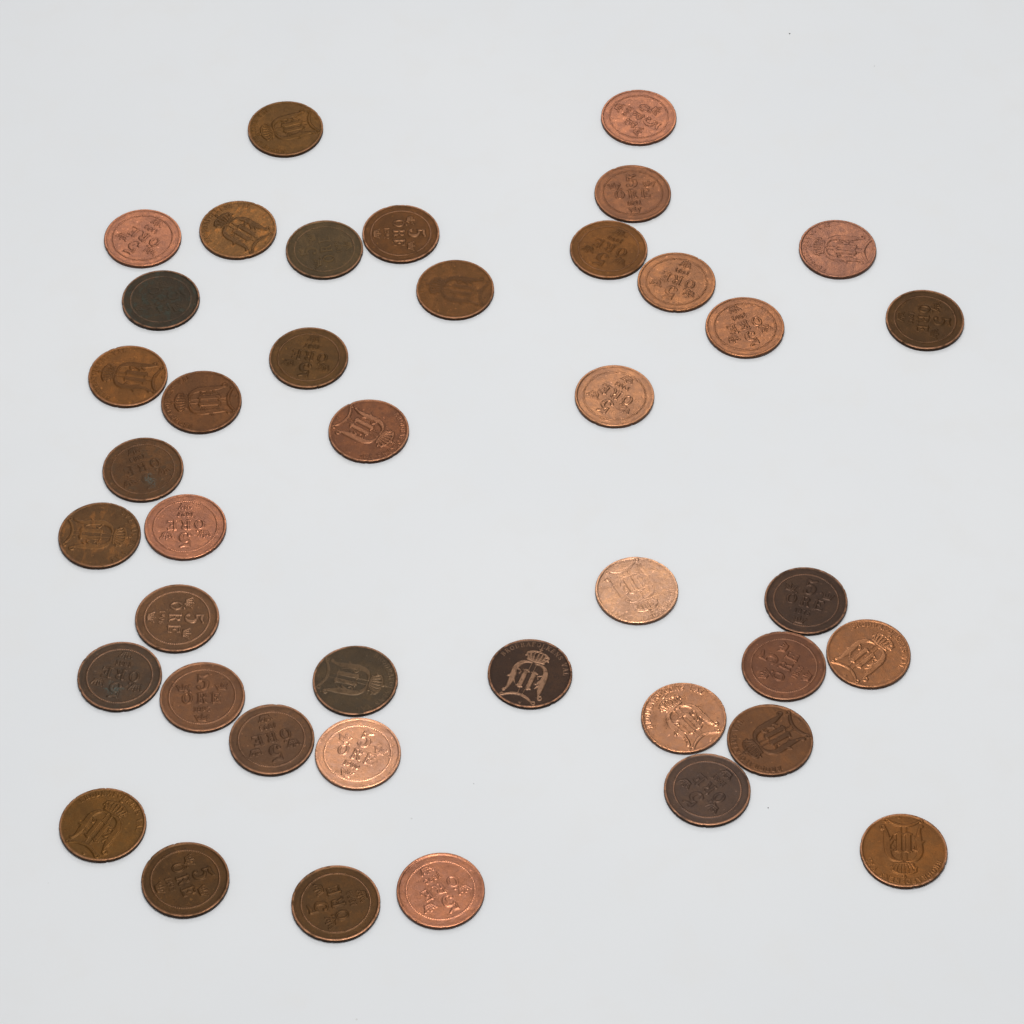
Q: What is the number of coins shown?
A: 41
